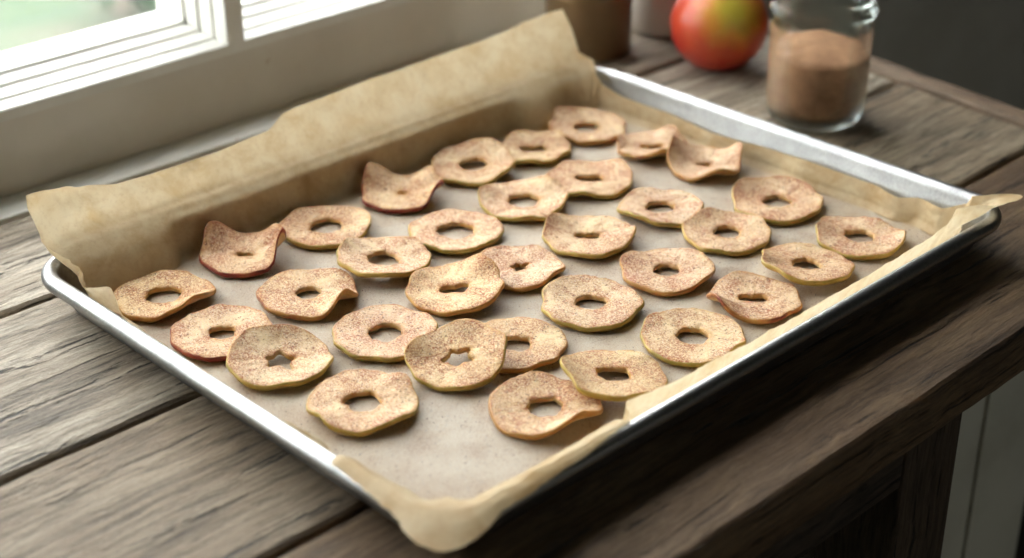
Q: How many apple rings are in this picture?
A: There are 34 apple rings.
